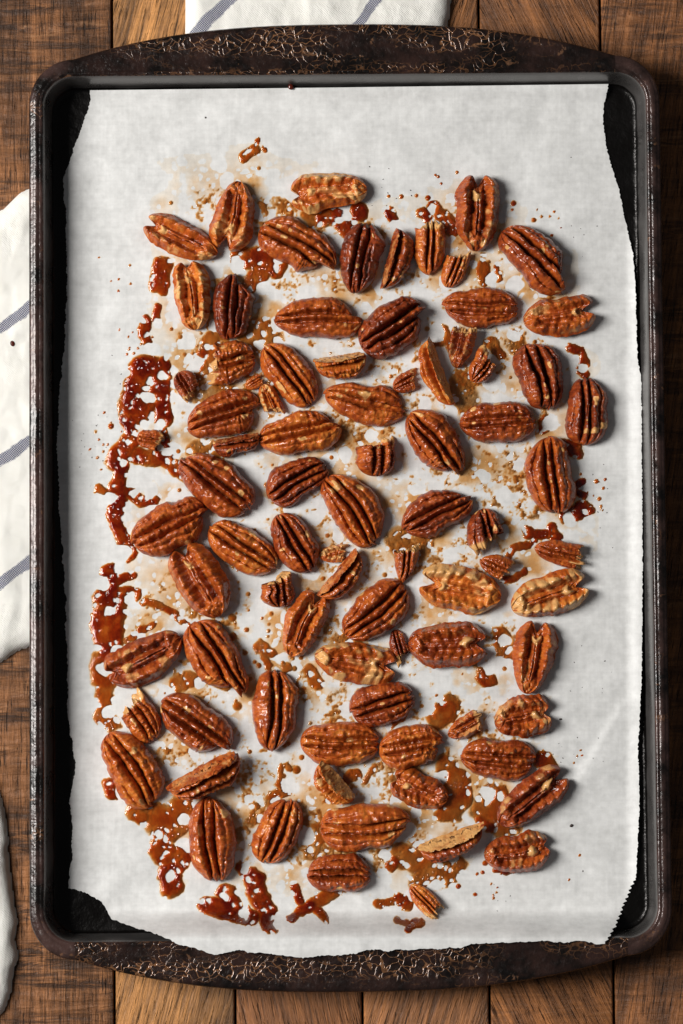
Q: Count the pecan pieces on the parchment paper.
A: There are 83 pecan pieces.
